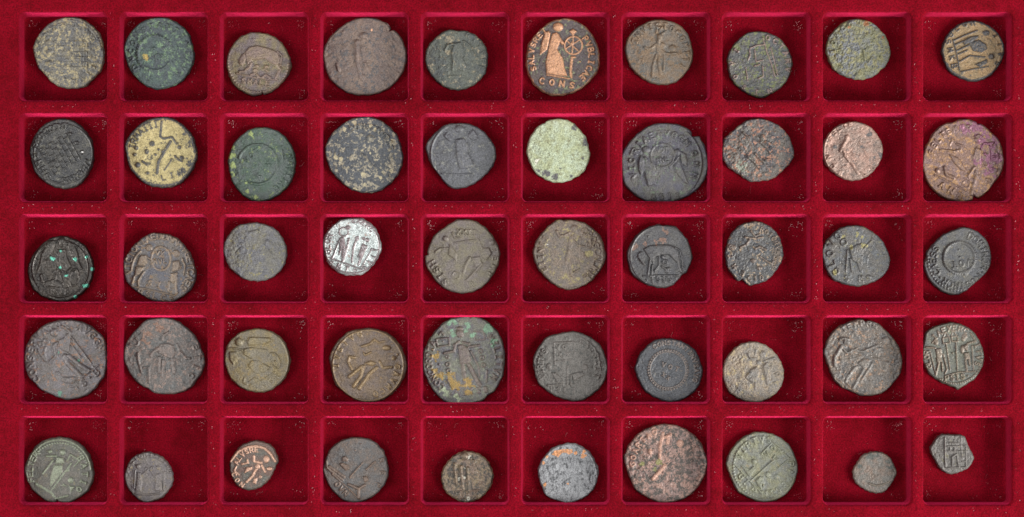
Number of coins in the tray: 50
